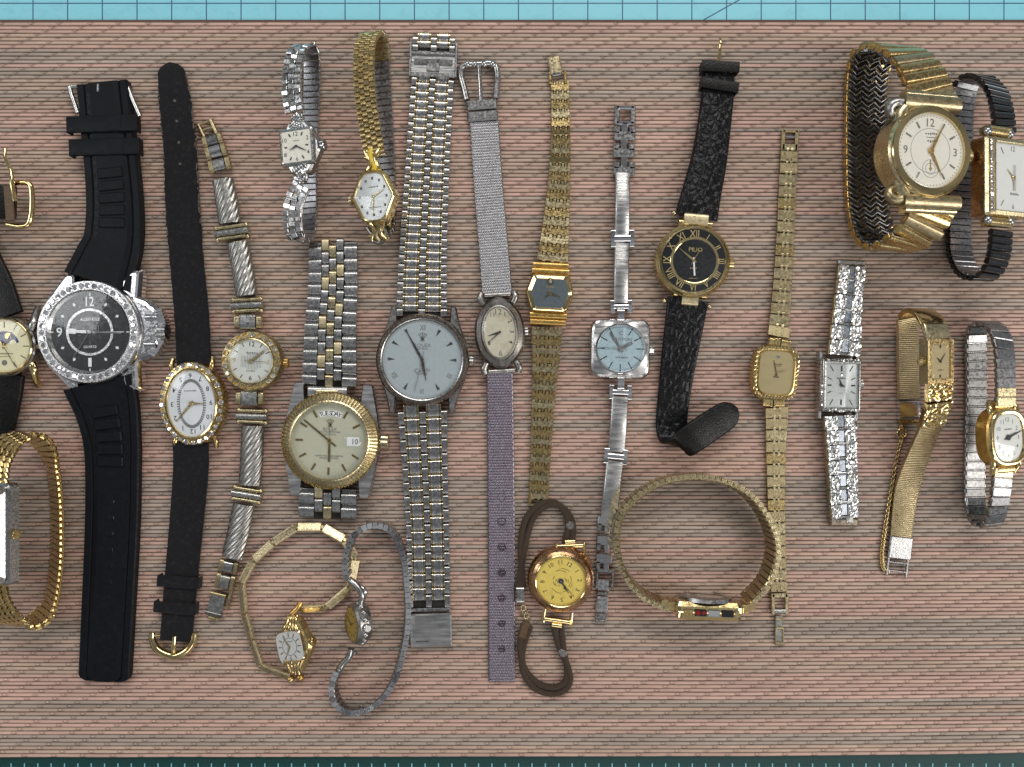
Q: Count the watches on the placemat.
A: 23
